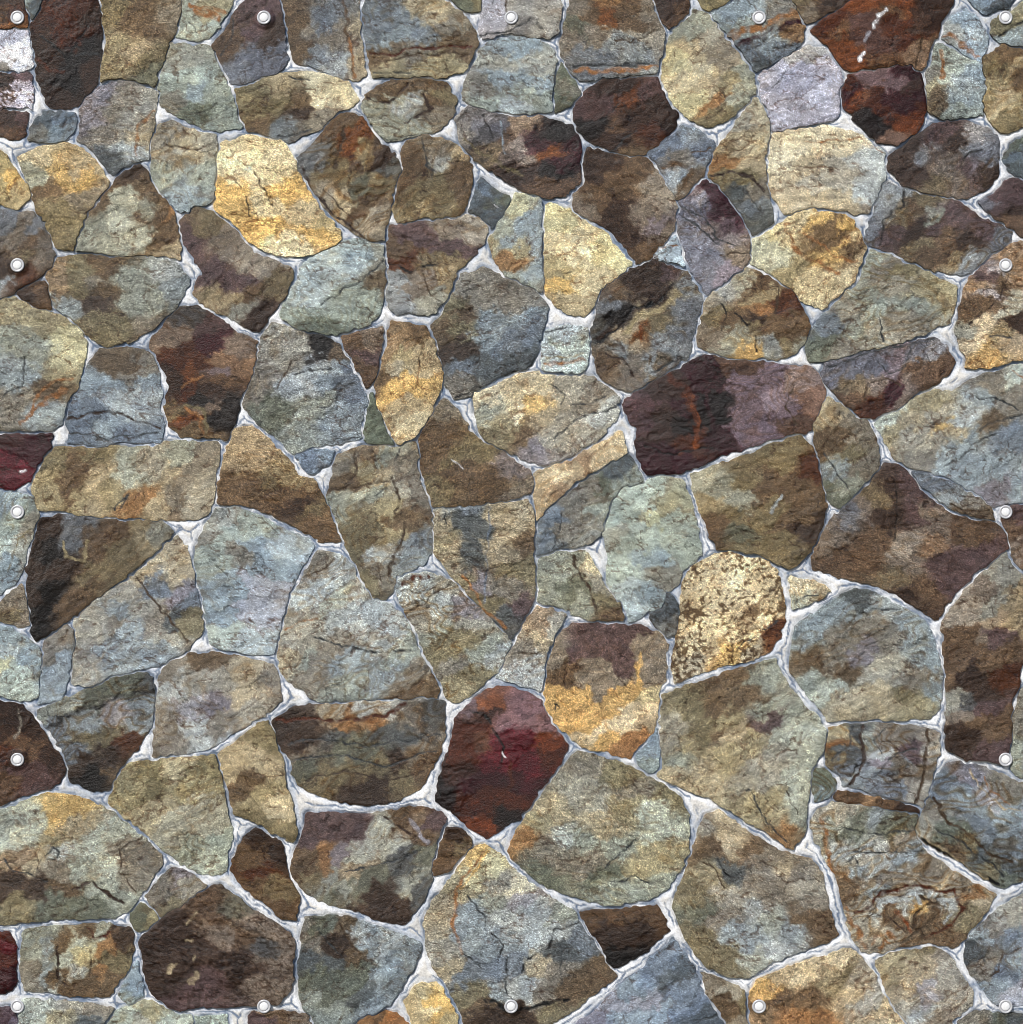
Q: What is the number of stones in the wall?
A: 155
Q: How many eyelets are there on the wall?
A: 16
